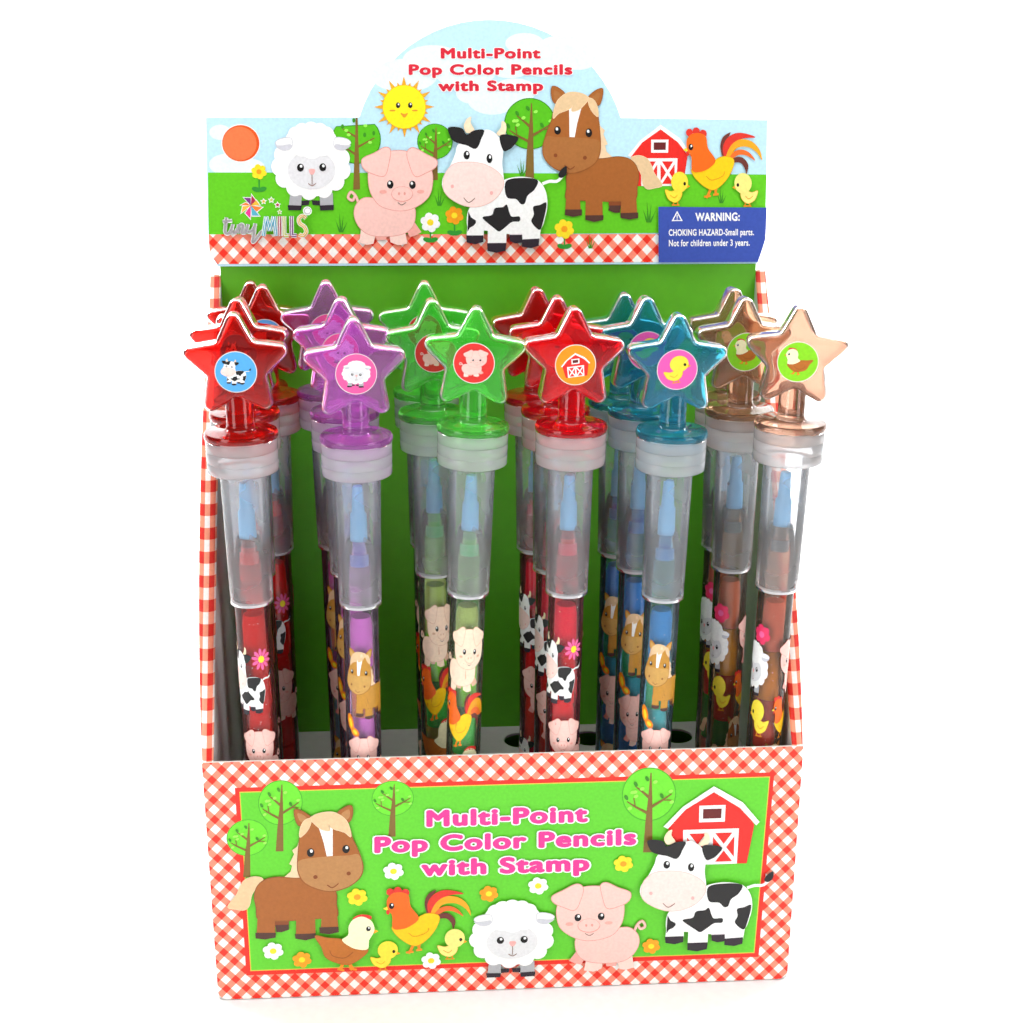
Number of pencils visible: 19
